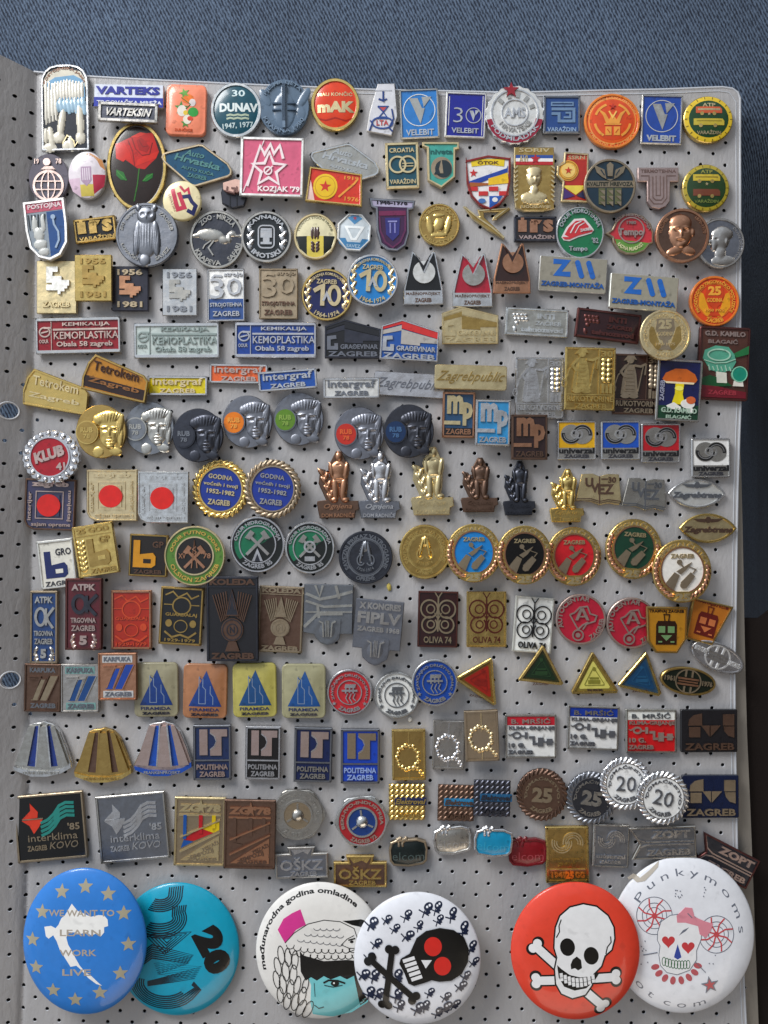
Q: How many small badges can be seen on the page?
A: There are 195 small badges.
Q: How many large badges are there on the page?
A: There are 6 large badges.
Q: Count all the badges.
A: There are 201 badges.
